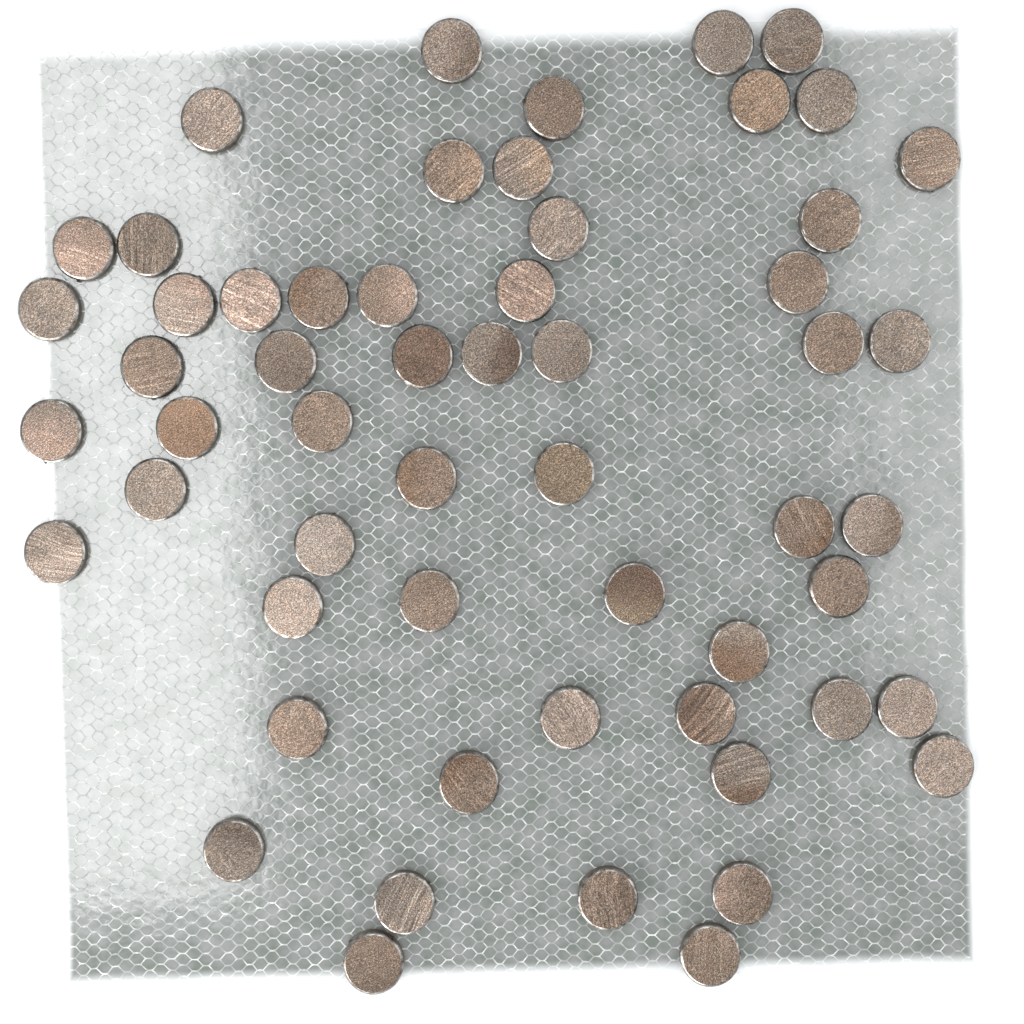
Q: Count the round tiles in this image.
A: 57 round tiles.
